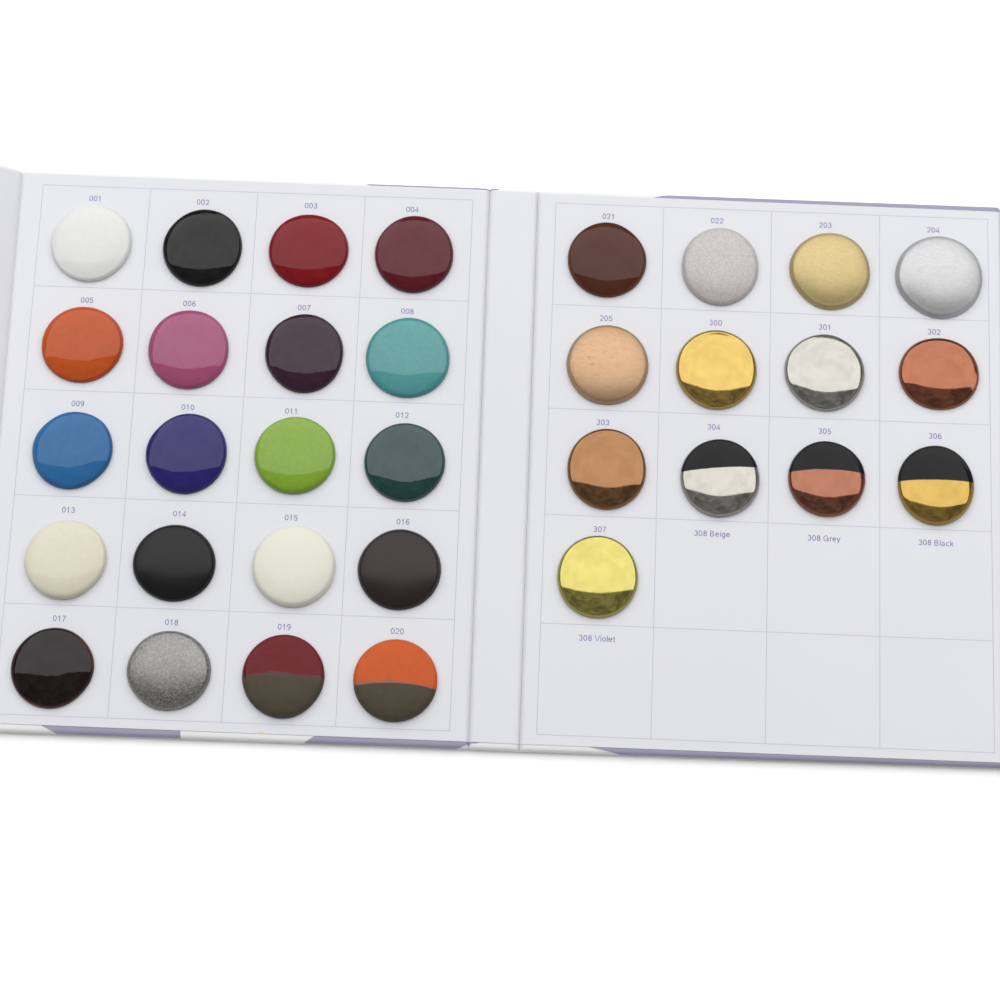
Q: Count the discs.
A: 33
